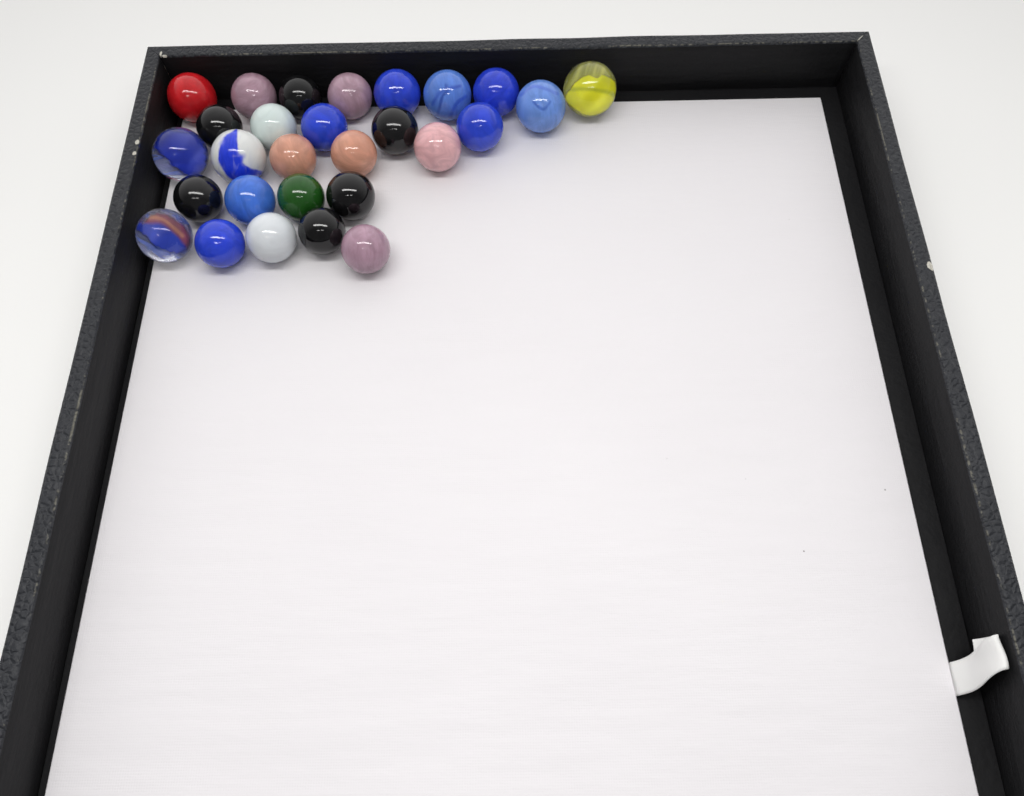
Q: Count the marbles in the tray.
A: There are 28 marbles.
